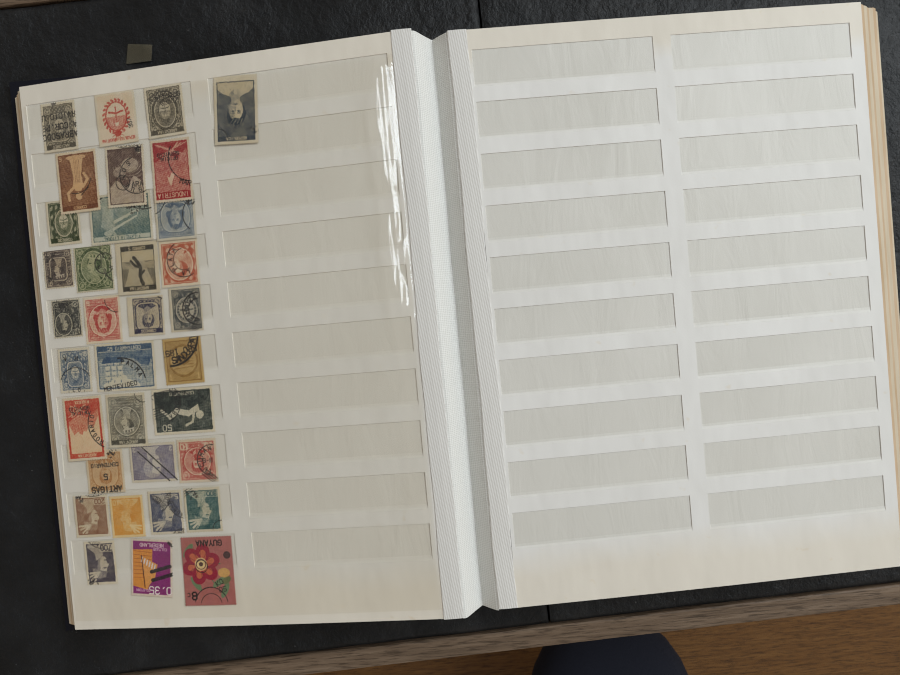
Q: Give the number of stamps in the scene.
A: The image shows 34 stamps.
